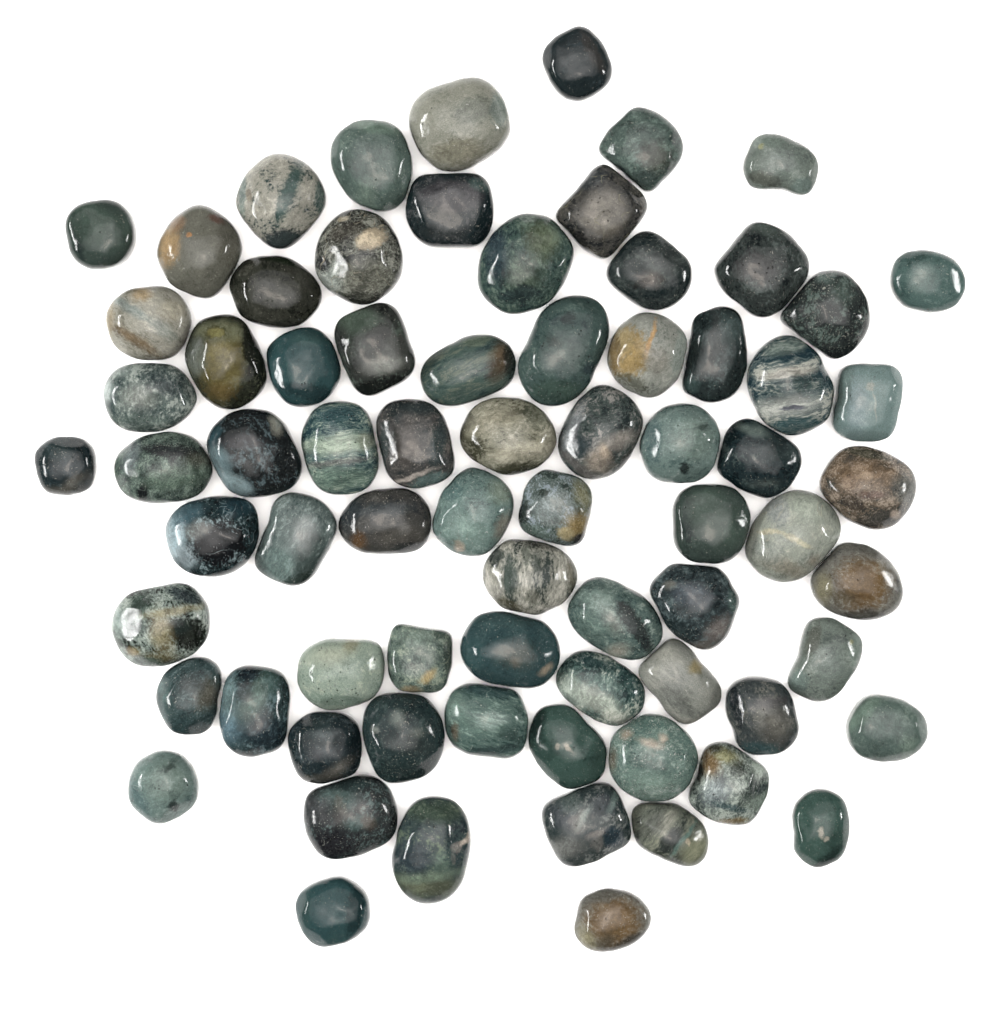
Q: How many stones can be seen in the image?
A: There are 74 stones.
